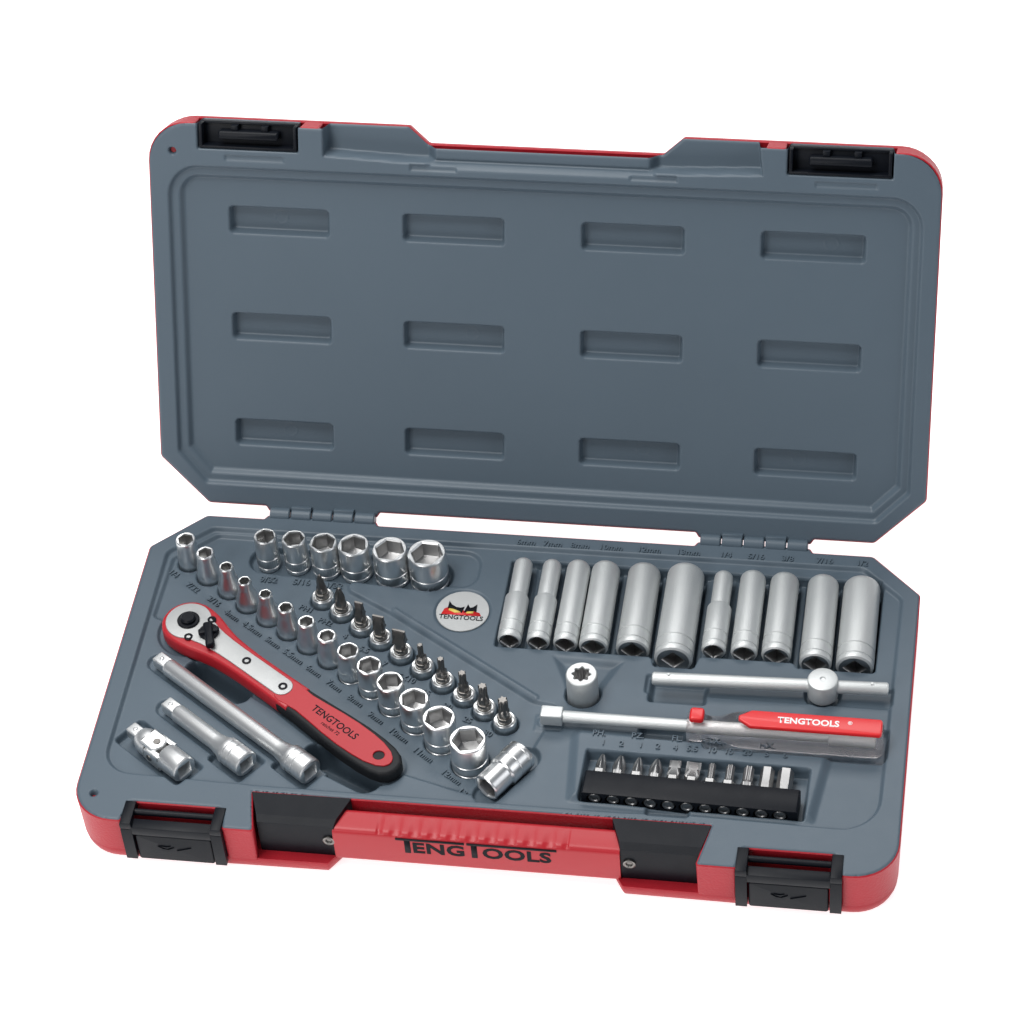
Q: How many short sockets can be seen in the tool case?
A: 22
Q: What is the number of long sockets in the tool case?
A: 11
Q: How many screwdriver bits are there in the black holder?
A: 11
